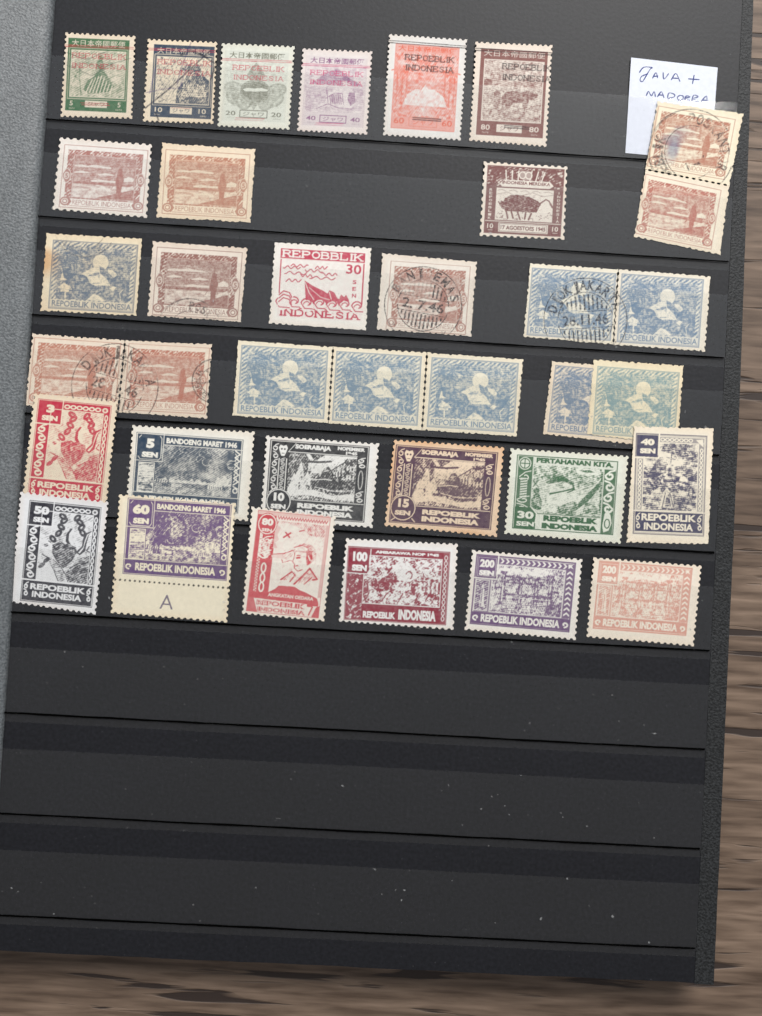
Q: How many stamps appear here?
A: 36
